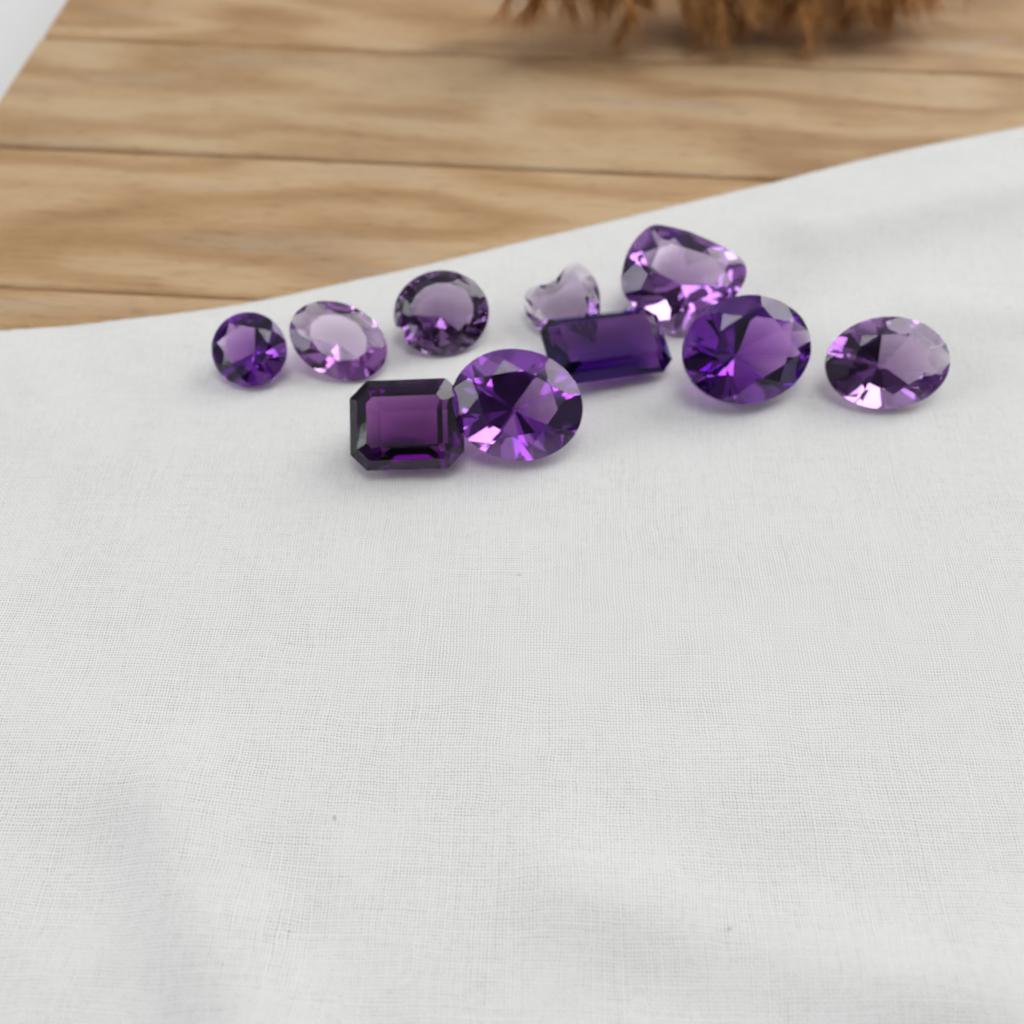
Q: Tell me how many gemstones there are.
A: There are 10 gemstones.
